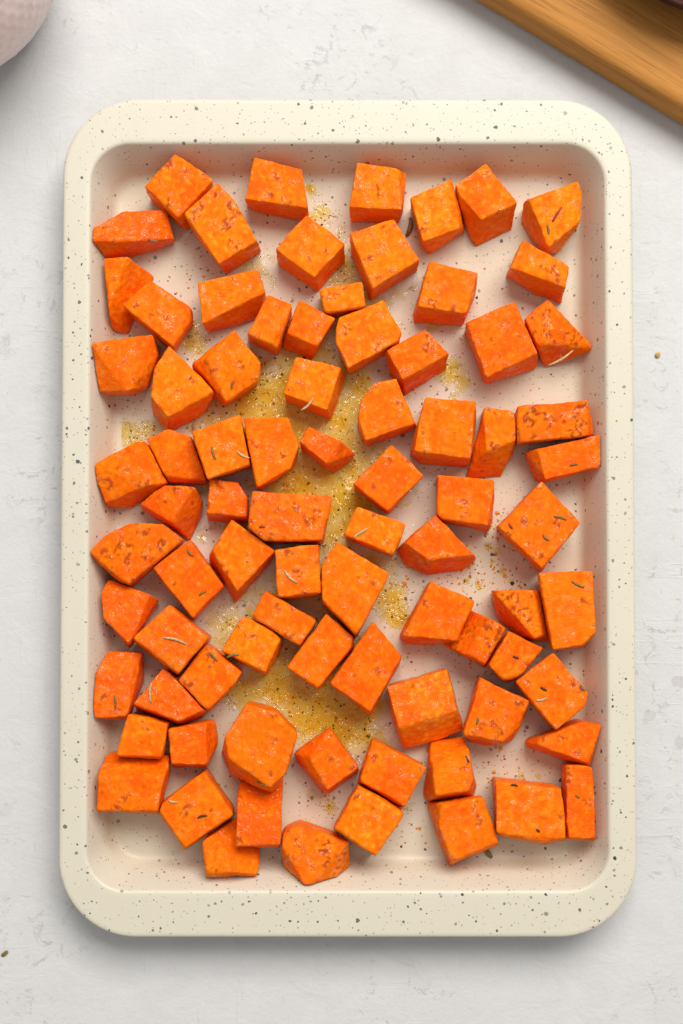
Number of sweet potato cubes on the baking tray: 82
